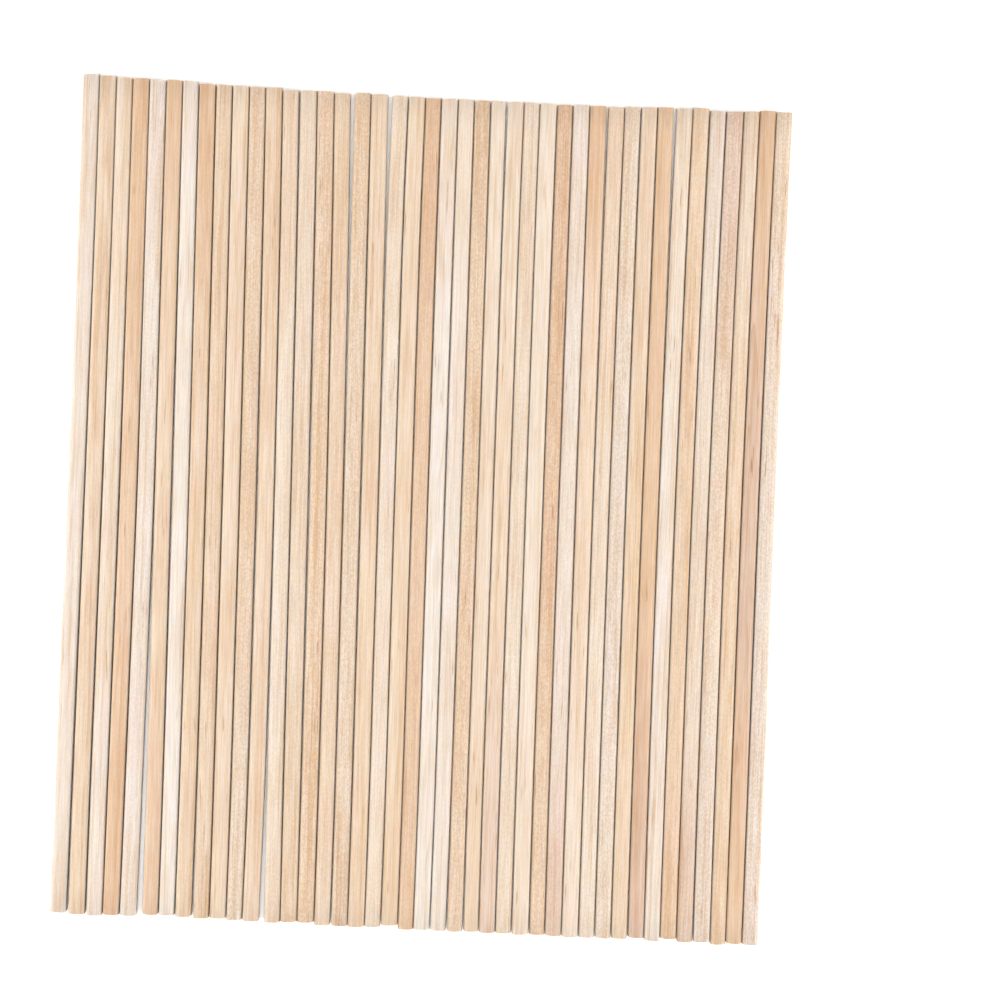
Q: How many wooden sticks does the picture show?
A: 42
